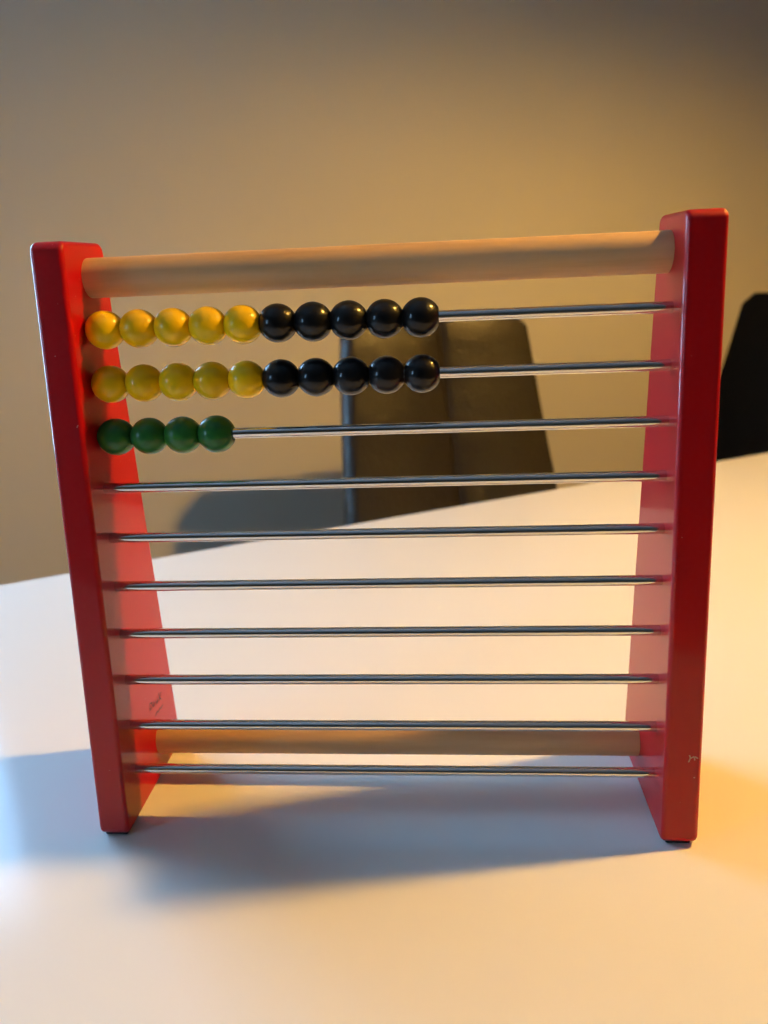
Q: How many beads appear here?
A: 24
